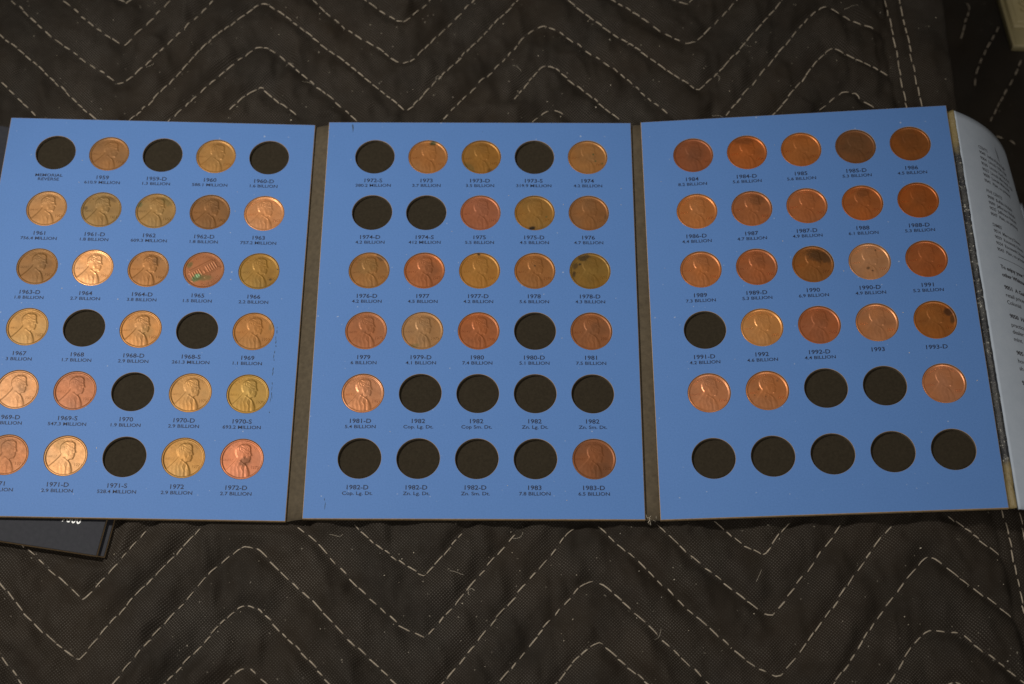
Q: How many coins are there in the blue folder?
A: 62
